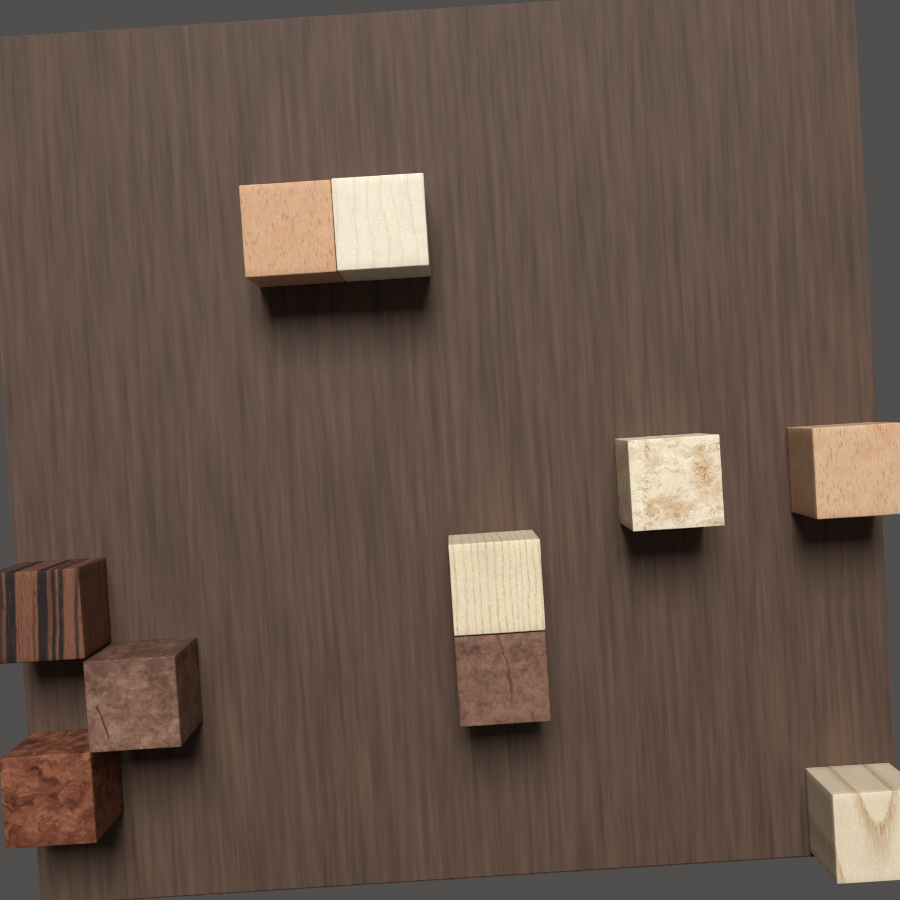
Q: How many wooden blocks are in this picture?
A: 10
